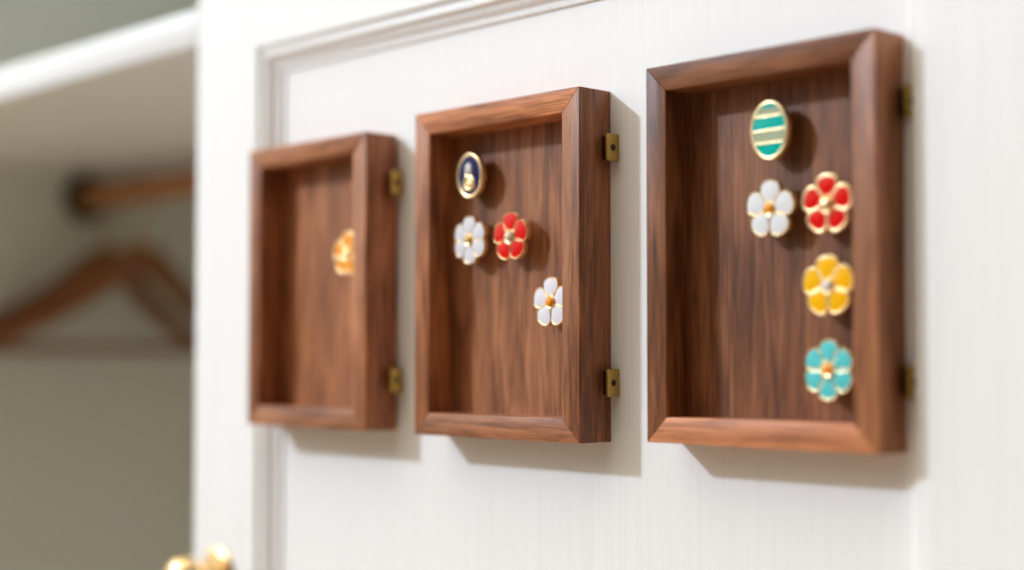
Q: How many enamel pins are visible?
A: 10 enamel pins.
